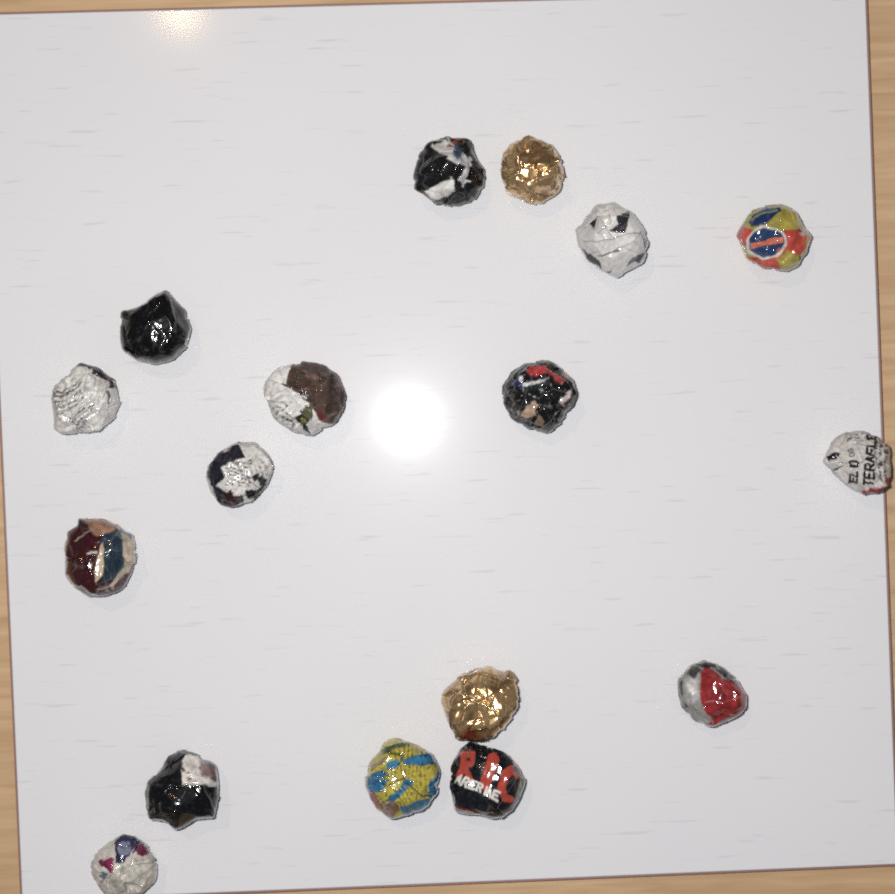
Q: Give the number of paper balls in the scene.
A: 17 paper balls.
